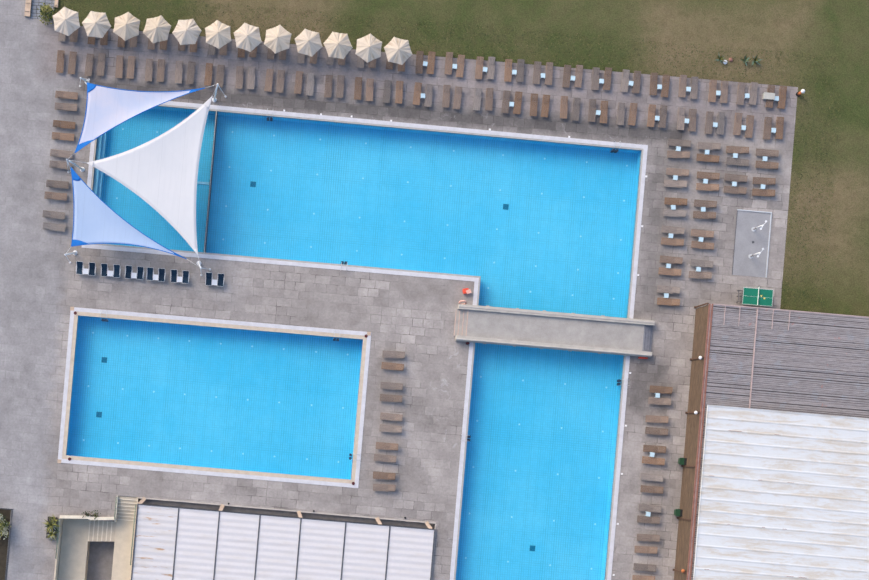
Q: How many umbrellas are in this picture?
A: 12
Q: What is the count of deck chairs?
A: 12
